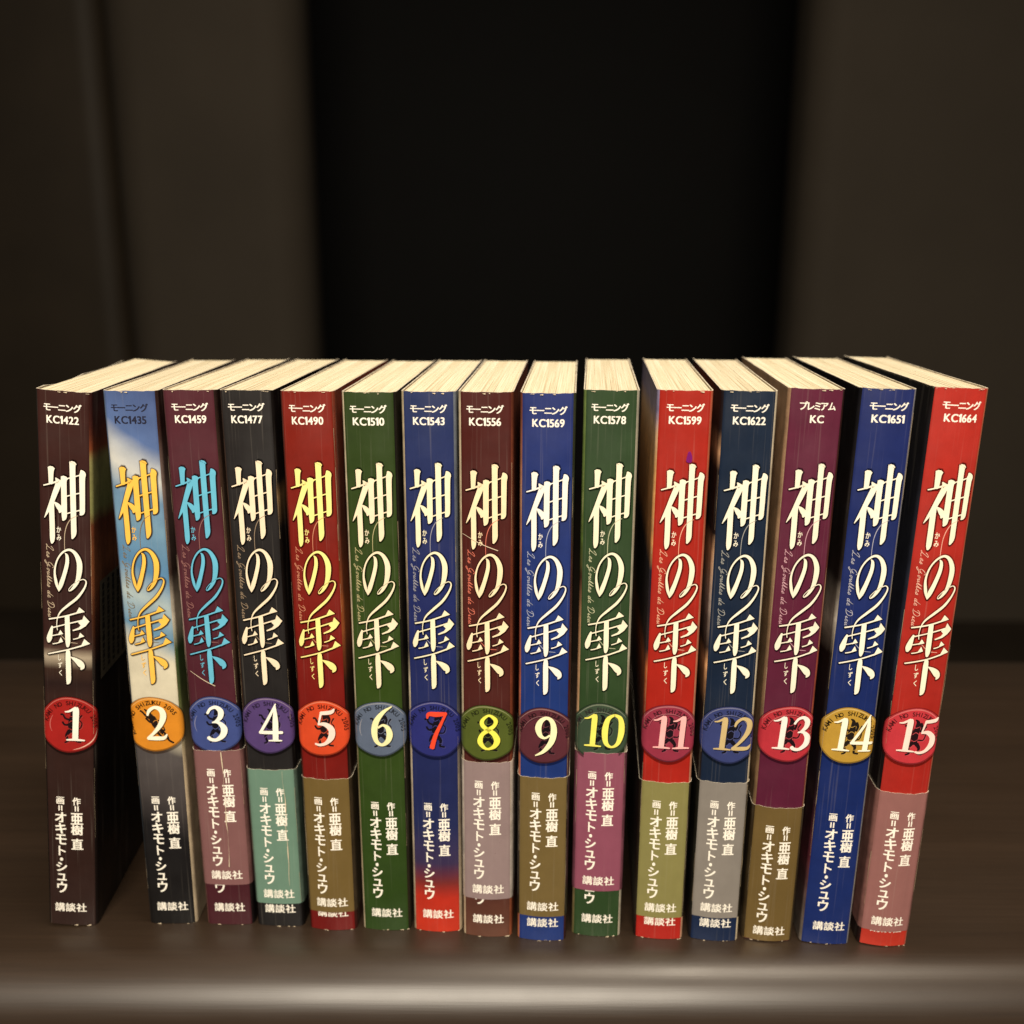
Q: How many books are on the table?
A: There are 15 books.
